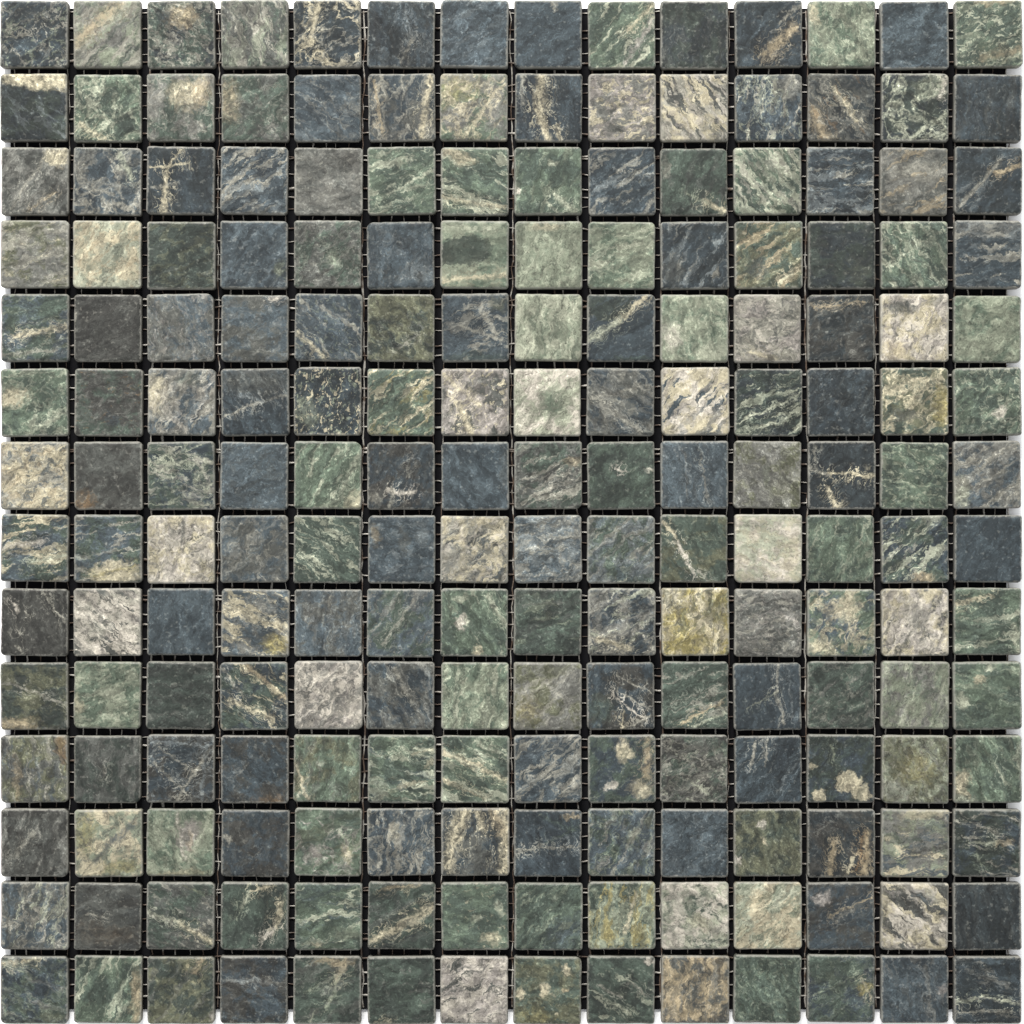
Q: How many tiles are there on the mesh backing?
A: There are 196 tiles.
